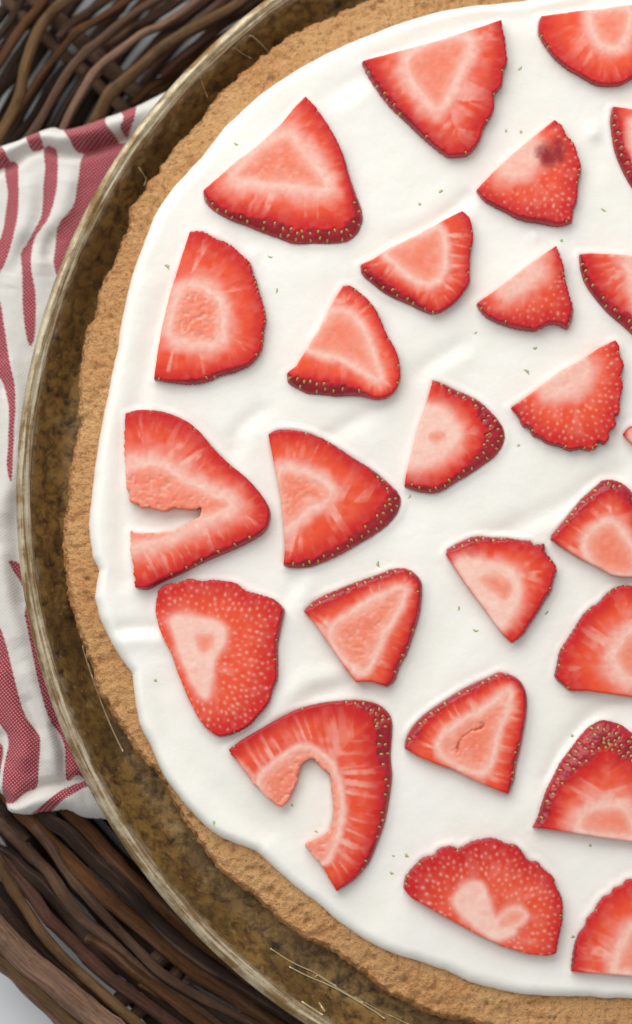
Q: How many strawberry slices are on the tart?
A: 25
